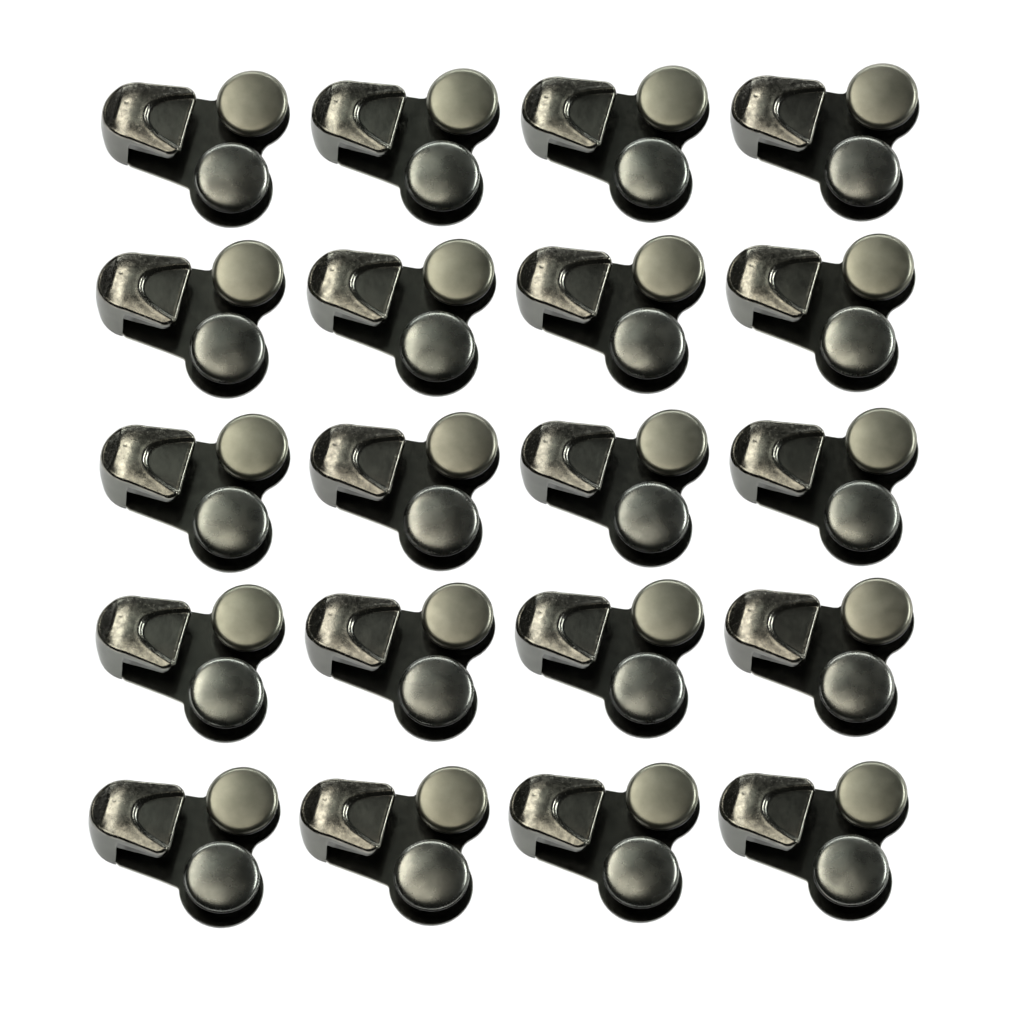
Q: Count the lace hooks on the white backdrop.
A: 20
